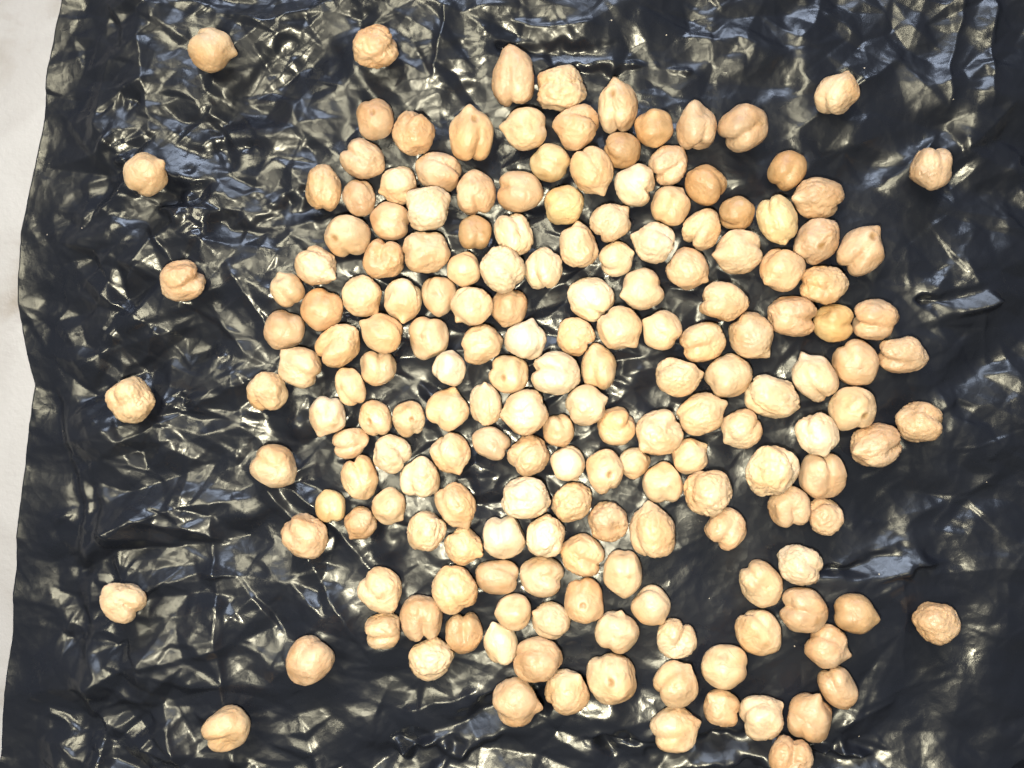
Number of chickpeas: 184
